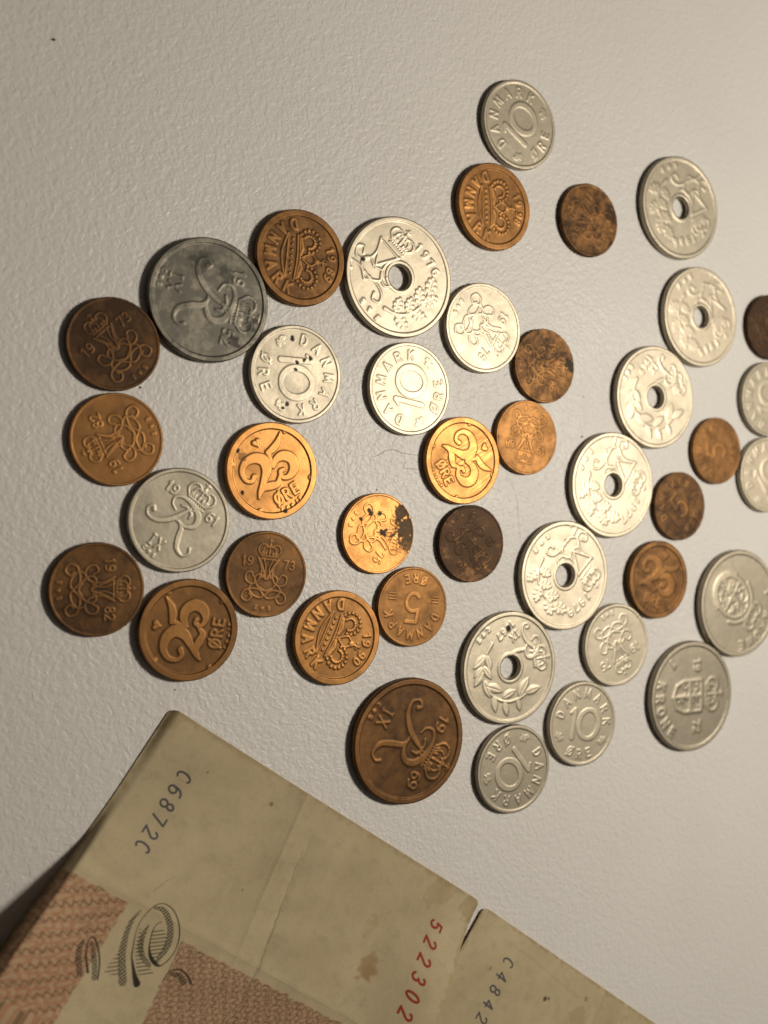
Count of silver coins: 20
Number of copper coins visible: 21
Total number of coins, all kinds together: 41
